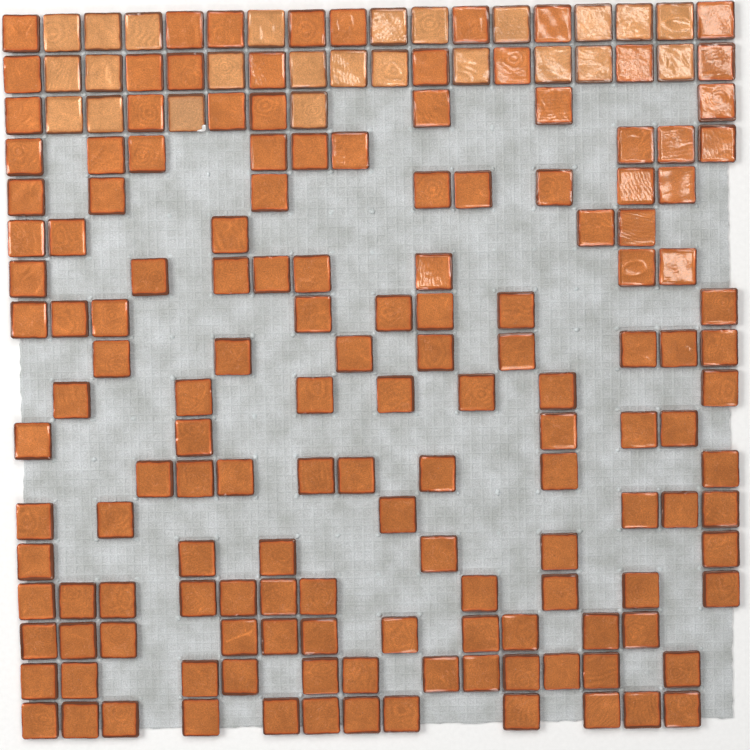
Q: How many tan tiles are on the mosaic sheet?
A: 24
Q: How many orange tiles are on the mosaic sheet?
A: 147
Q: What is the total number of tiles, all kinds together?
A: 171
